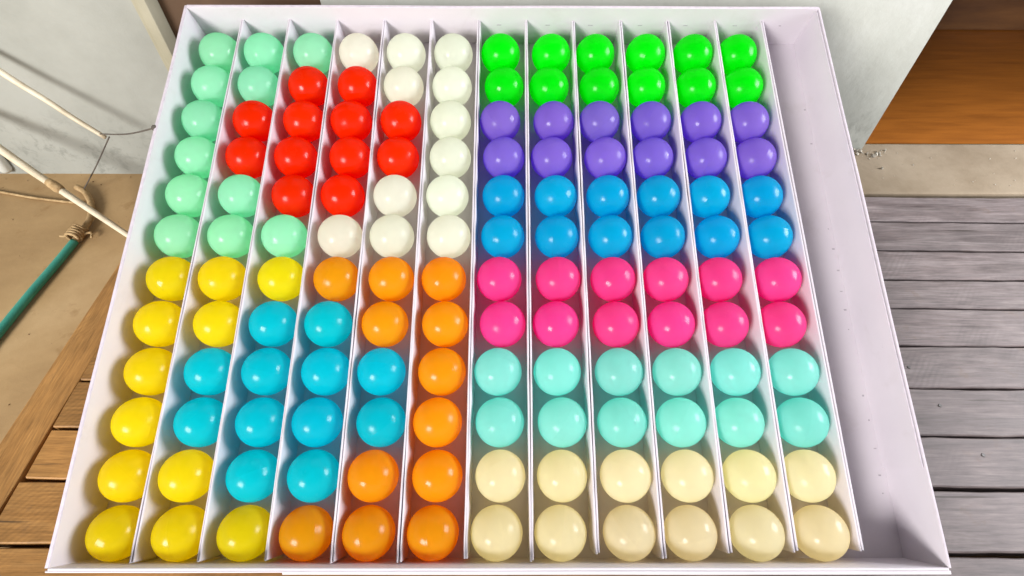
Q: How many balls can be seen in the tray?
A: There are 144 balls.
